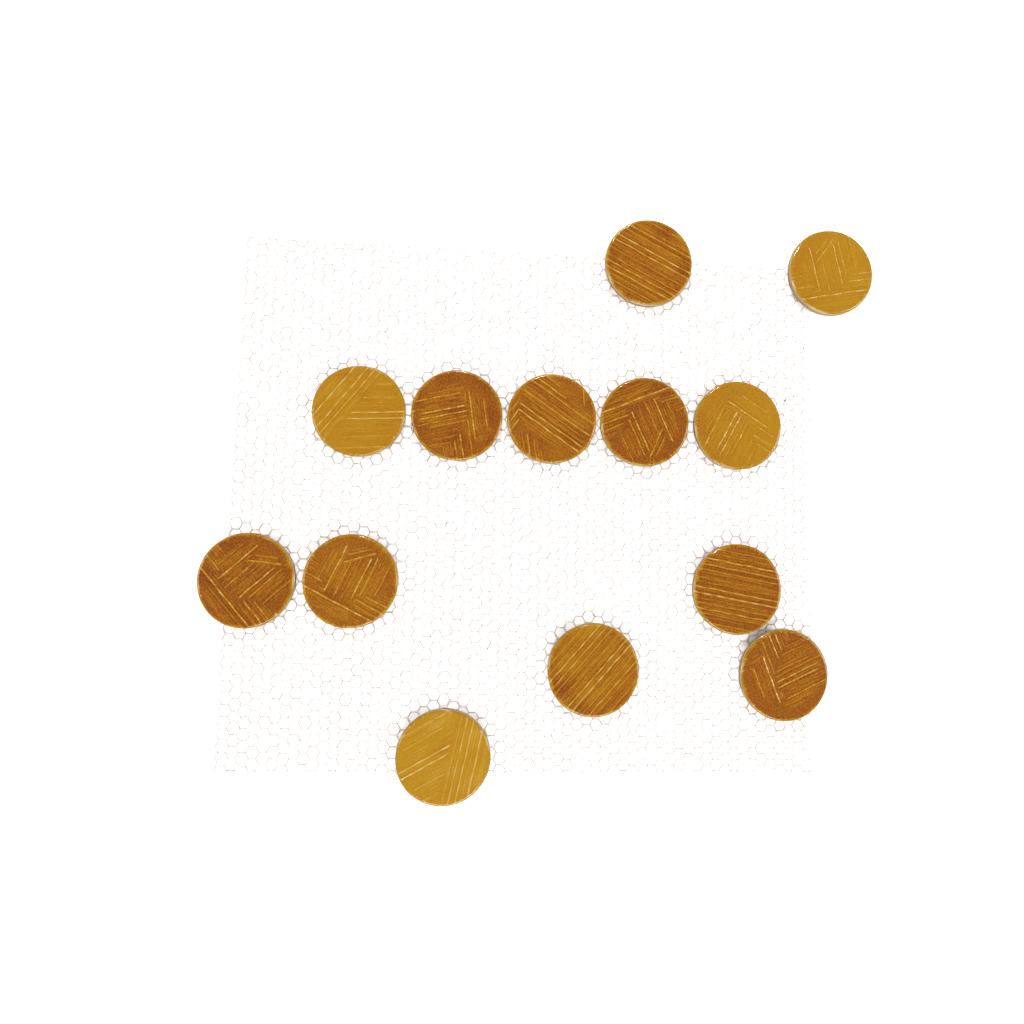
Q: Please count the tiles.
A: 13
